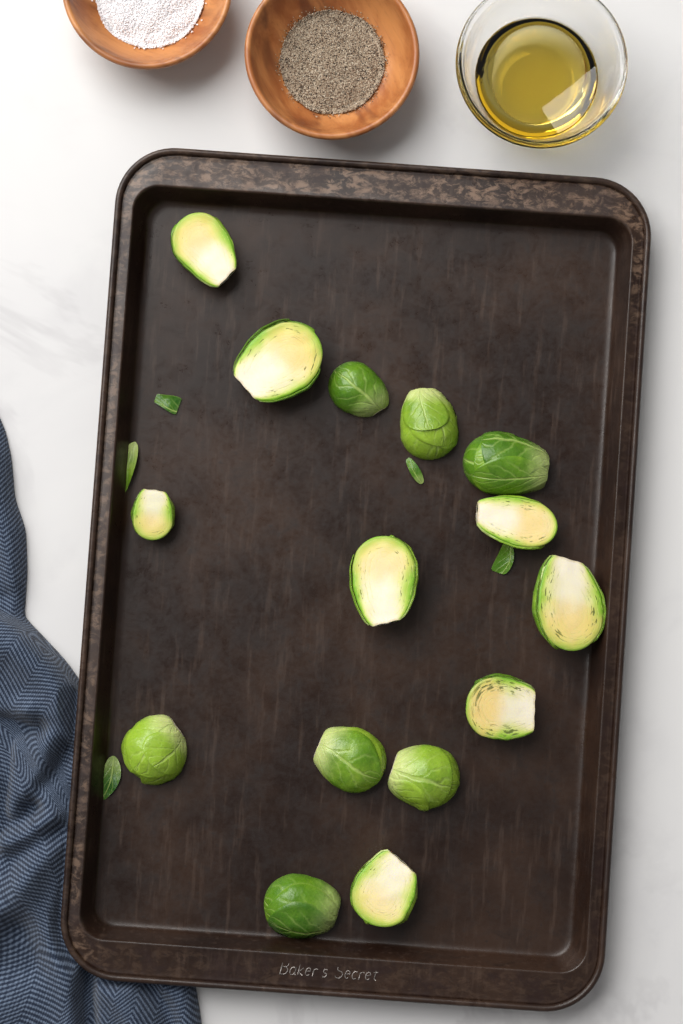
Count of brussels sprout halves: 15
